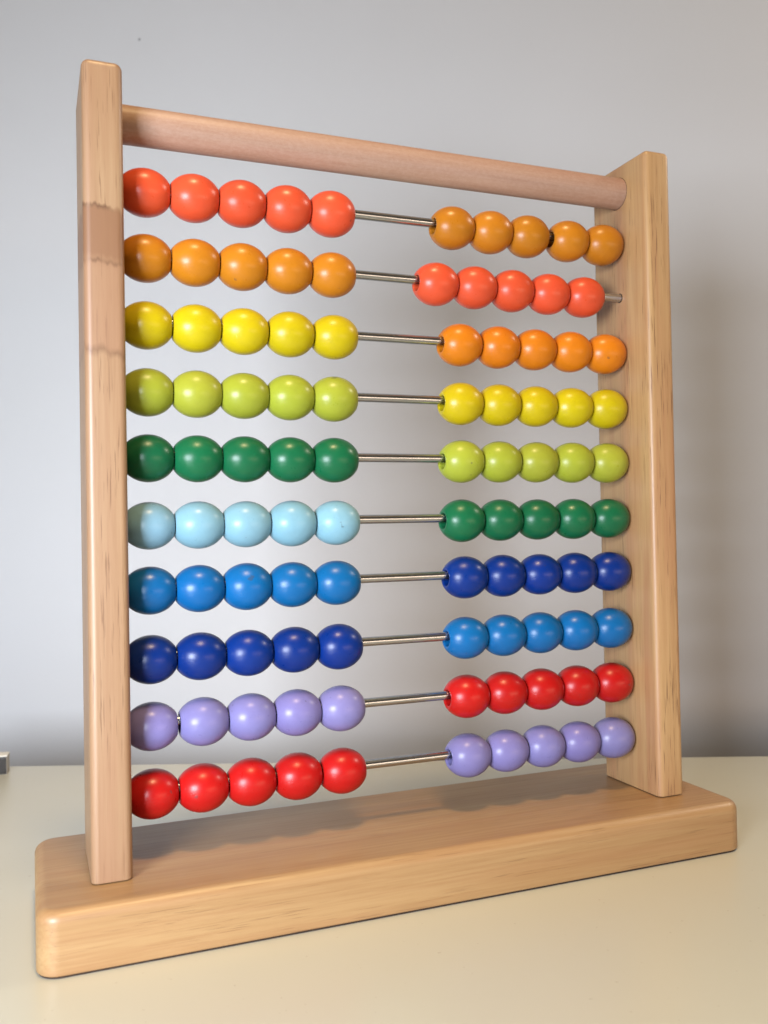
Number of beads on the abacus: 100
